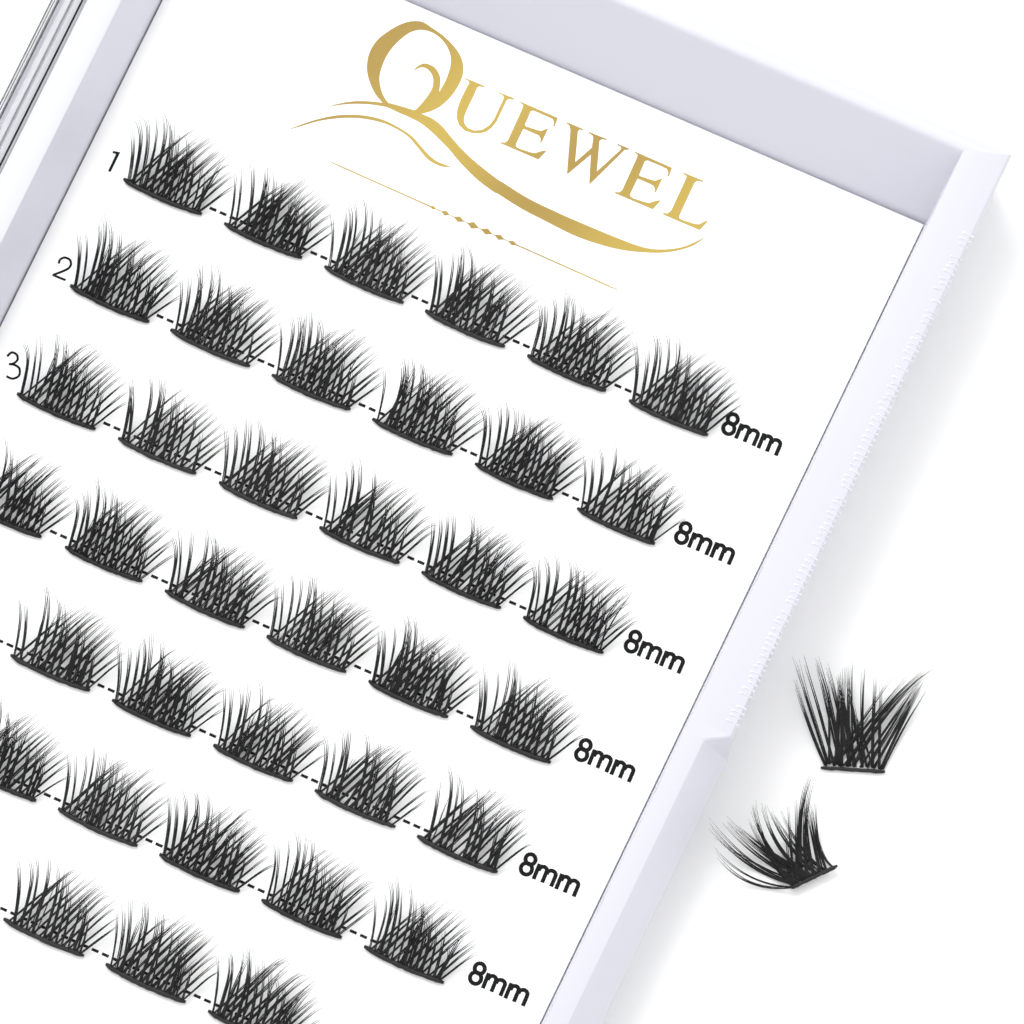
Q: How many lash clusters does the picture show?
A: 39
